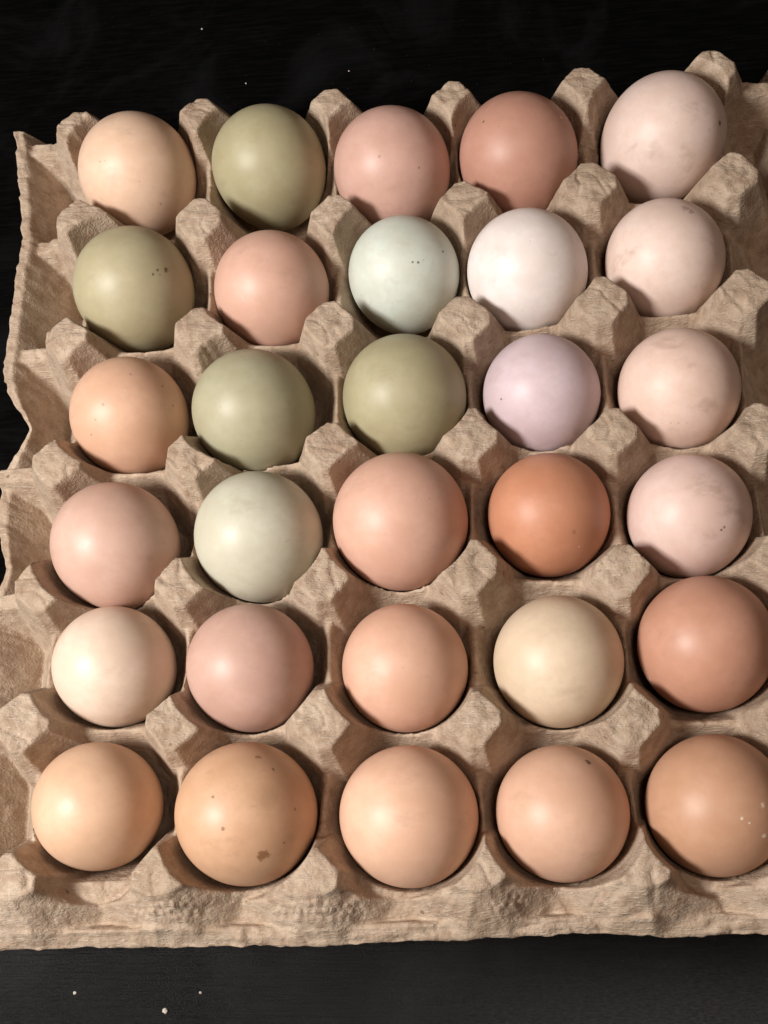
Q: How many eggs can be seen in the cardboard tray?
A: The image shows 30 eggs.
